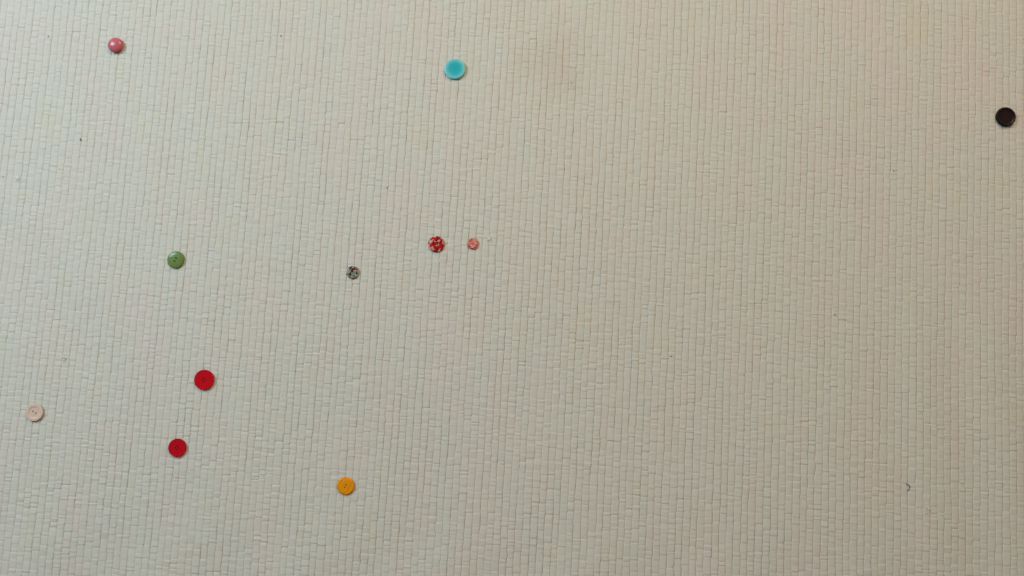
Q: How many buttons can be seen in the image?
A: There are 11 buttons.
